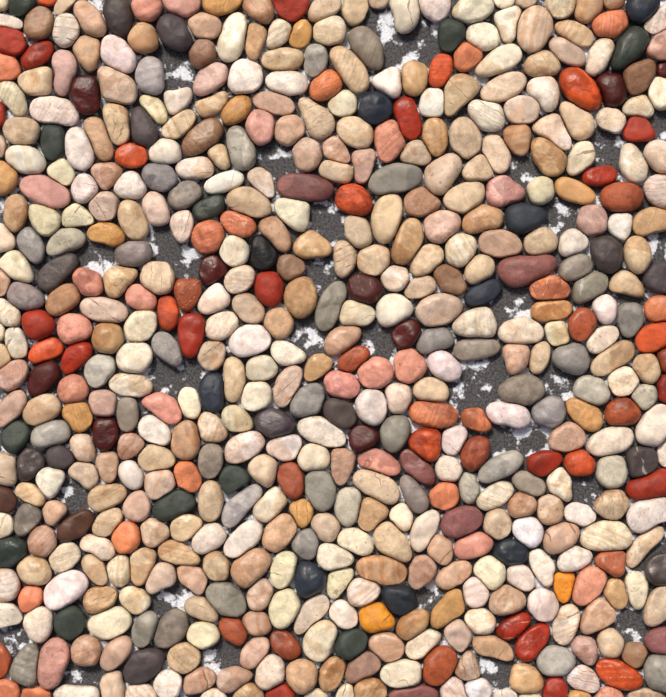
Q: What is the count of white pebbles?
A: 154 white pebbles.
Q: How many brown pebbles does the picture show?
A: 195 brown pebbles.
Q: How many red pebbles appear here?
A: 92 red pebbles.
